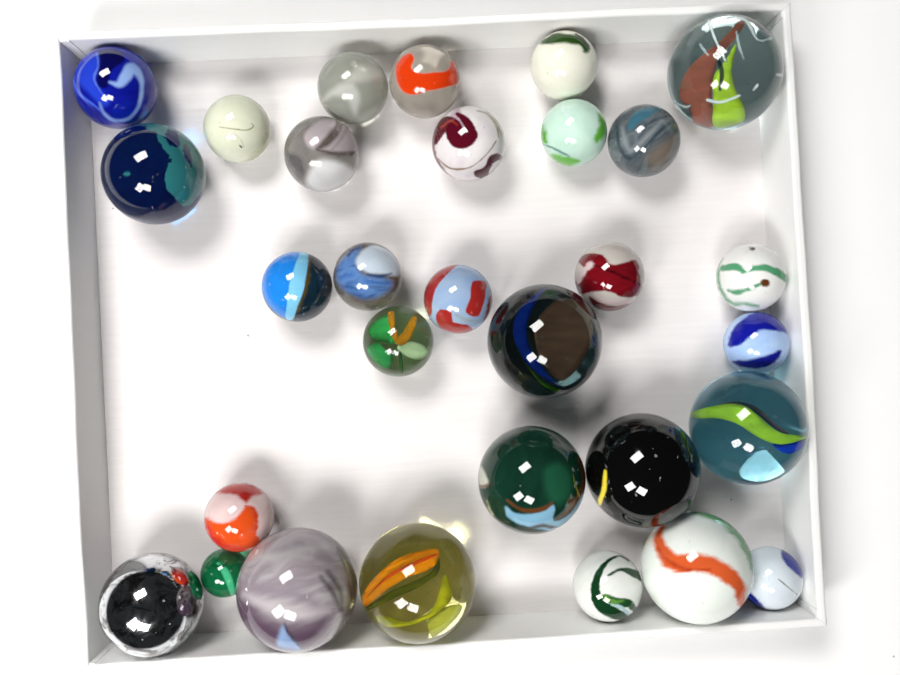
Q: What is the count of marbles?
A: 30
